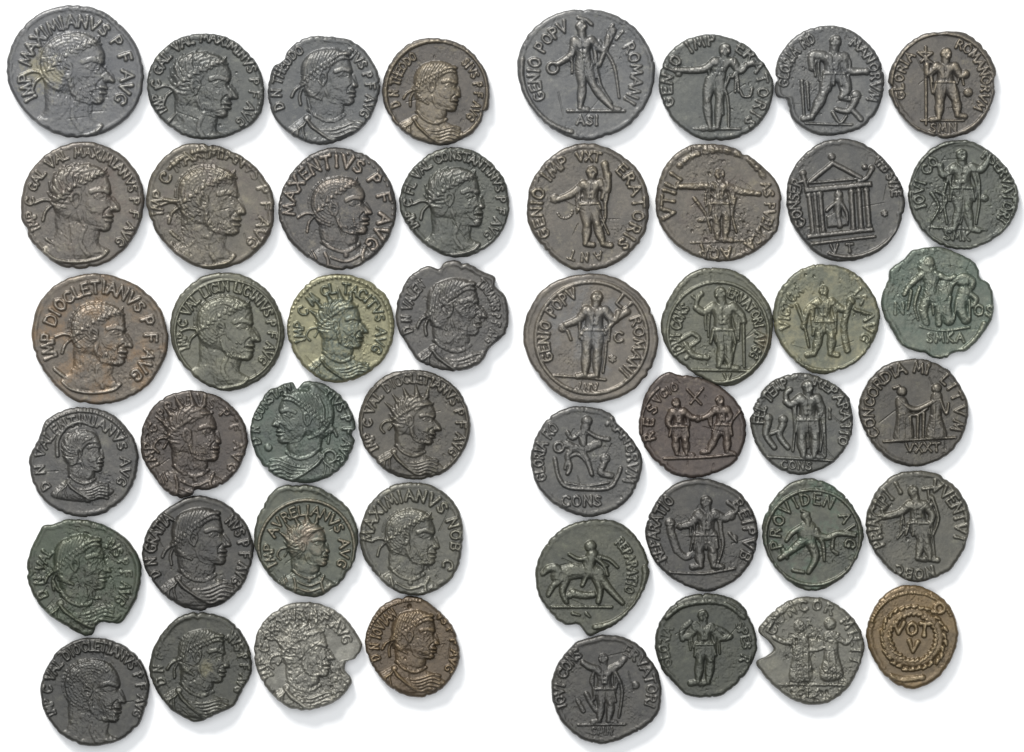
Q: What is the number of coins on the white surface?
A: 48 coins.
